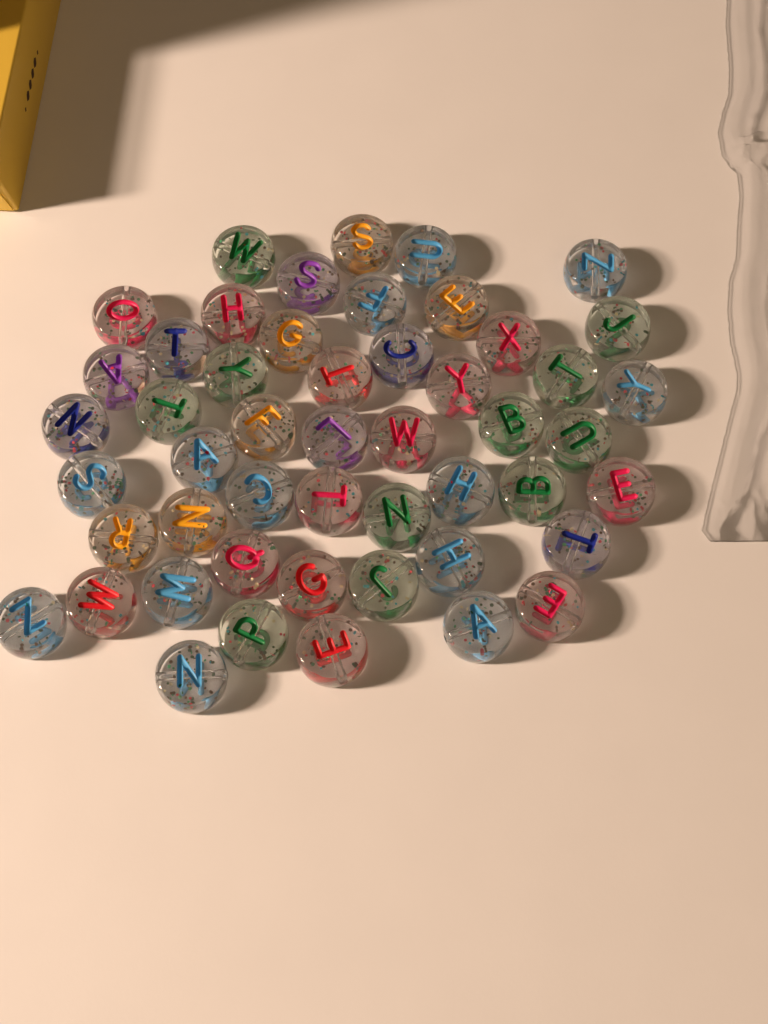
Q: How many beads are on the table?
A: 50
